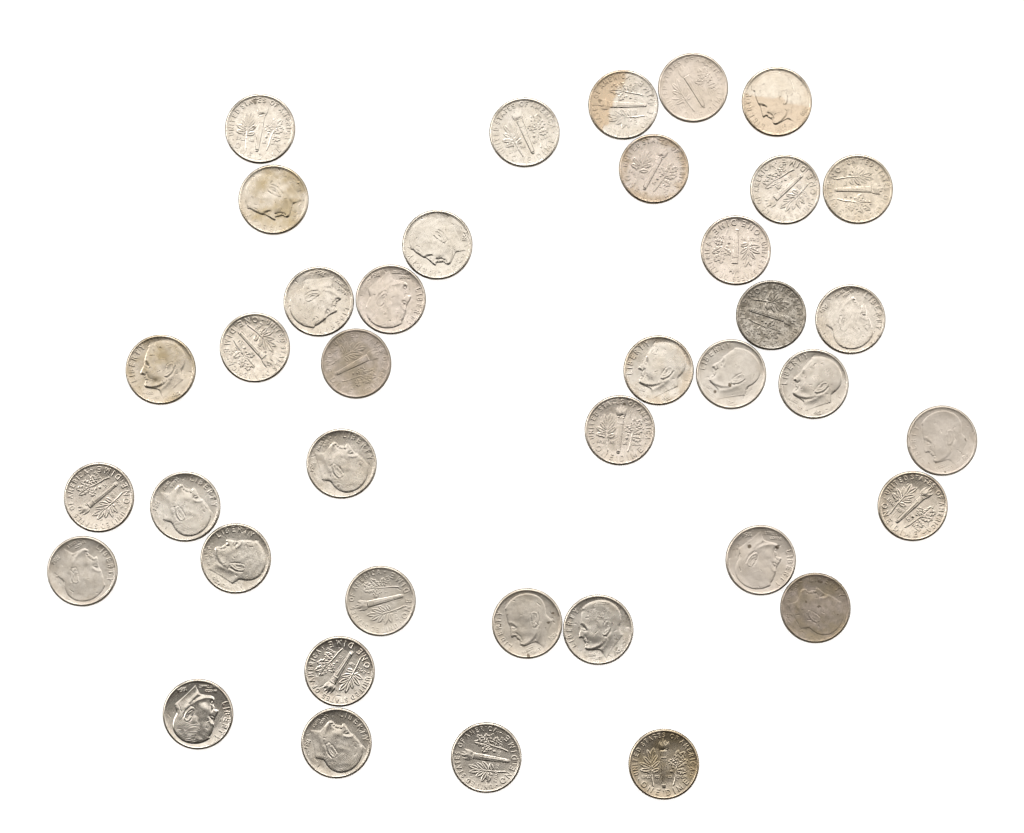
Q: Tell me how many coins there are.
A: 39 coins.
